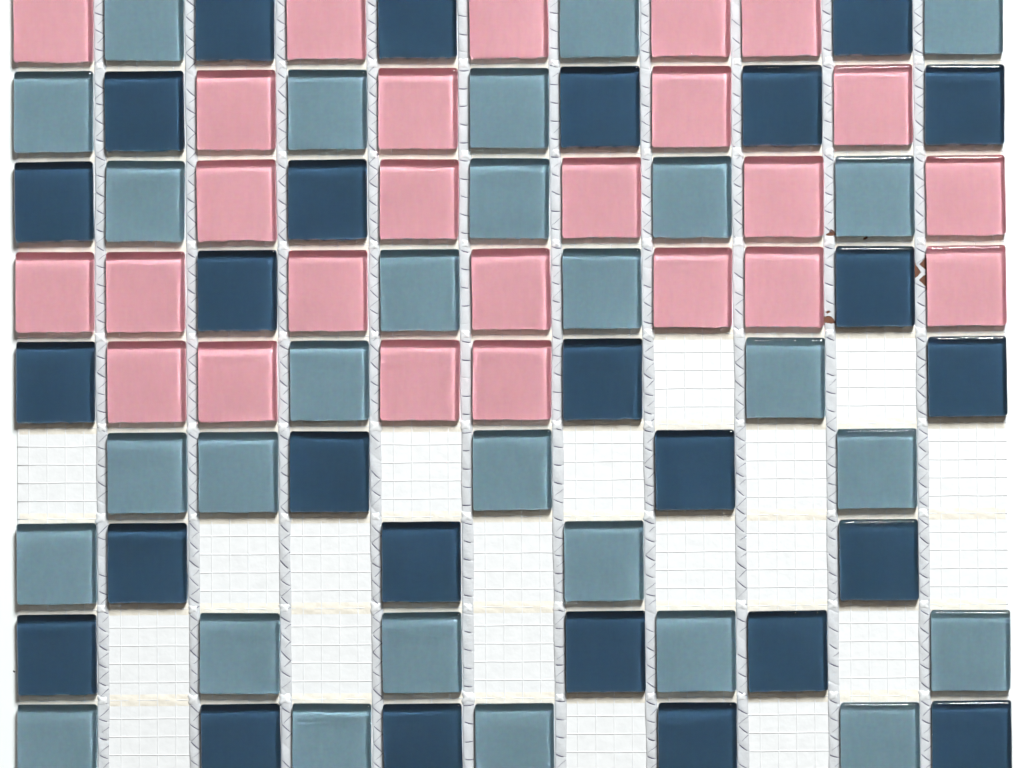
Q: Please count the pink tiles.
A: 25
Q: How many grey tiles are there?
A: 28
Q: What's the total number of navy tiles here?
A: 26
